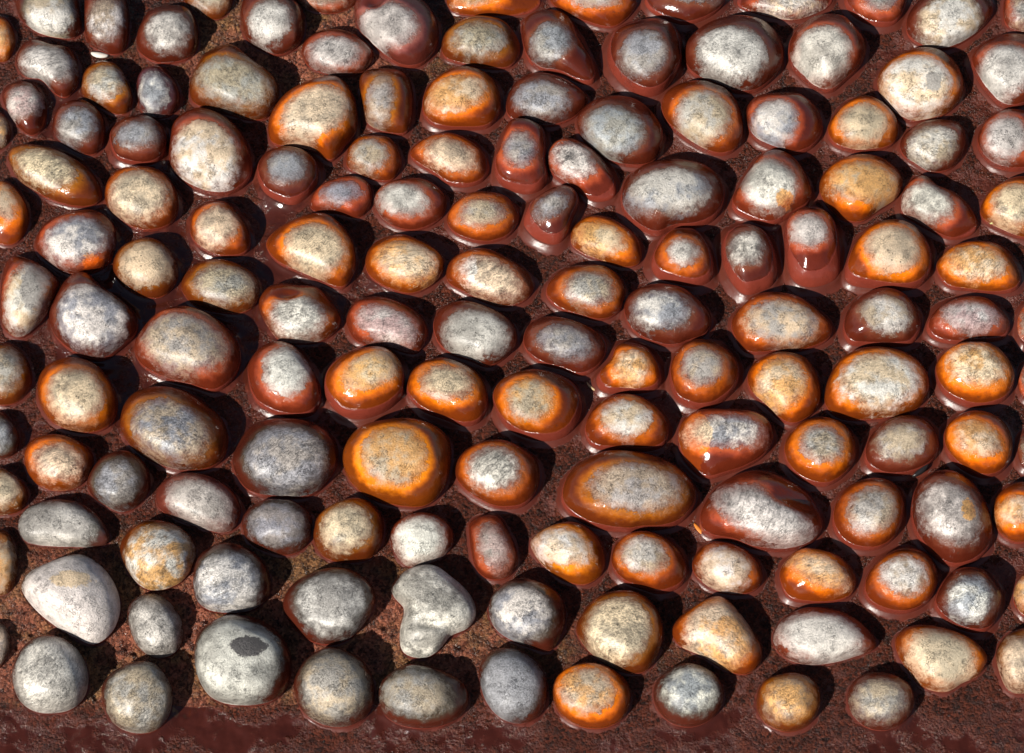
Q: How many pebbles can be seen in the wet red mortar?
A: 153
